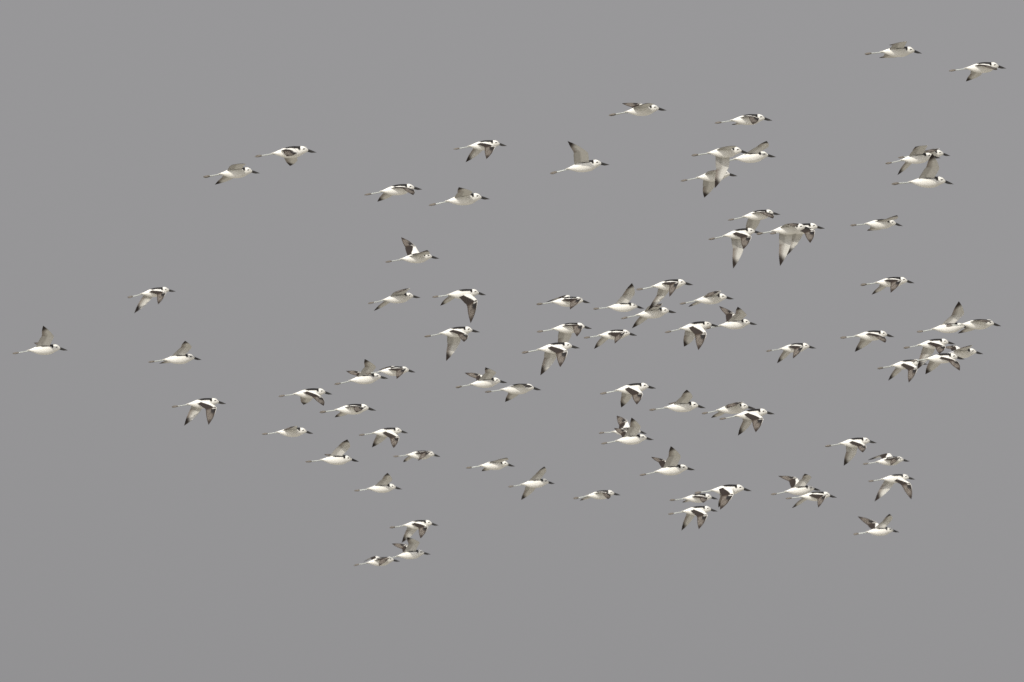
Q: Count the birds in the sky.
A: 81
